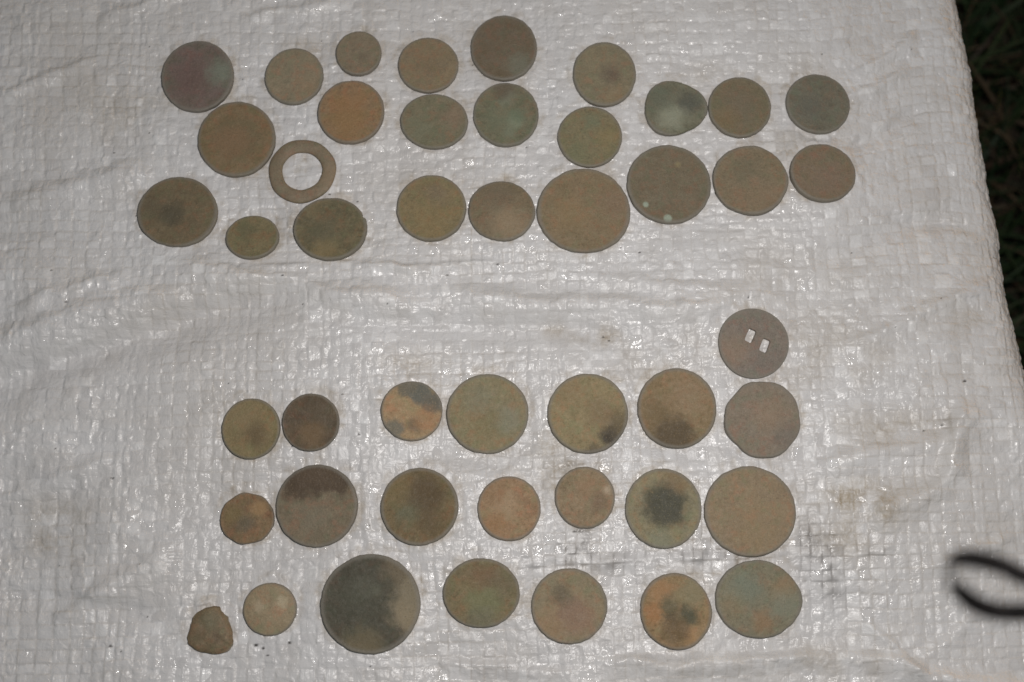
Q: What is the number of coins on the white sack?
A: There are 43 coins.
